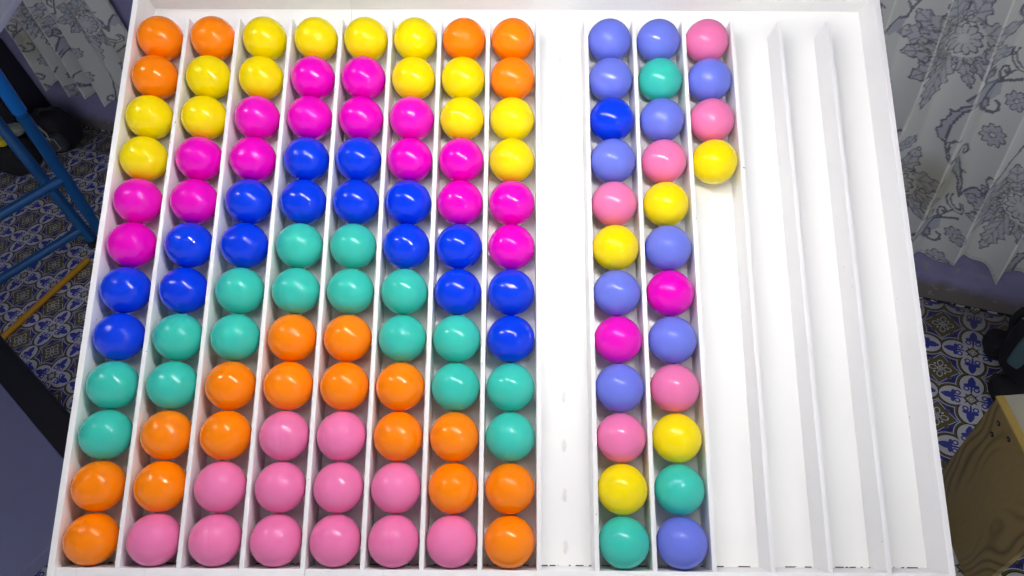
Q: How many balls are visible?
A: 124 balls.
